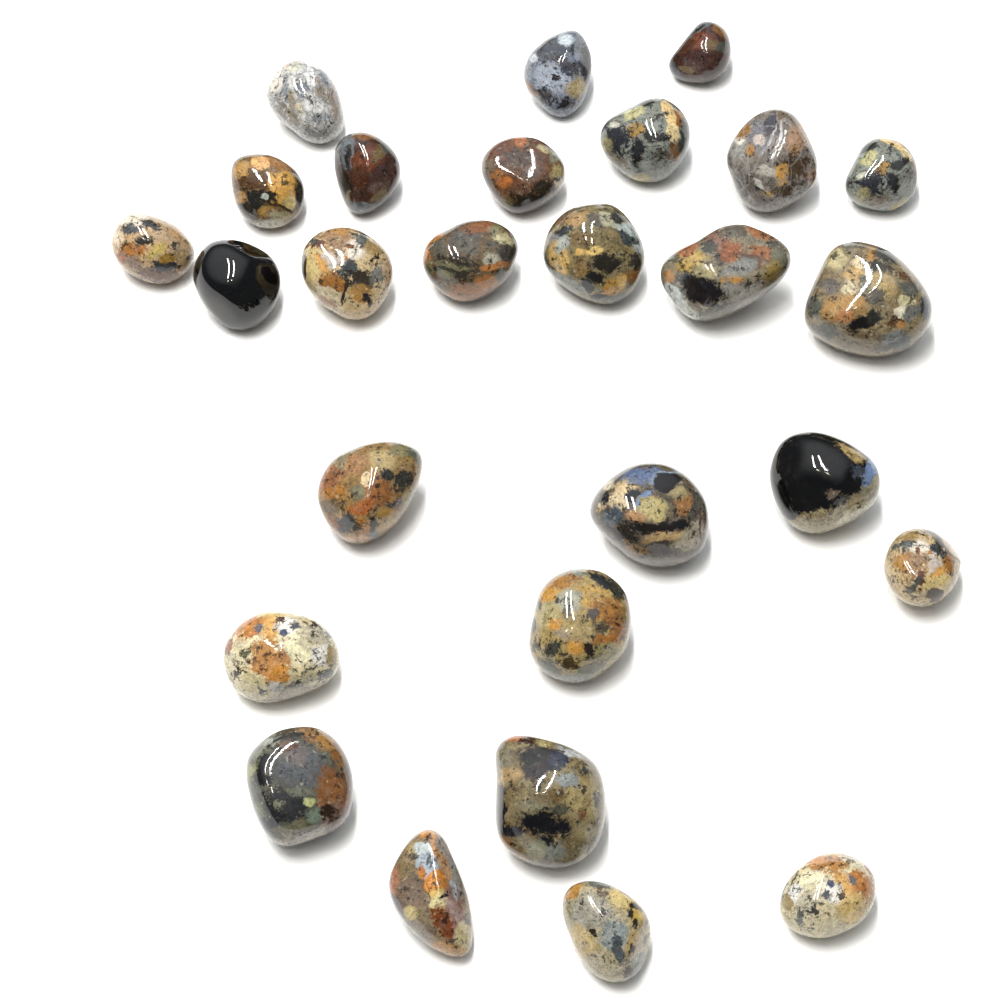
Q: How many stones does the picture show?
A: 27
